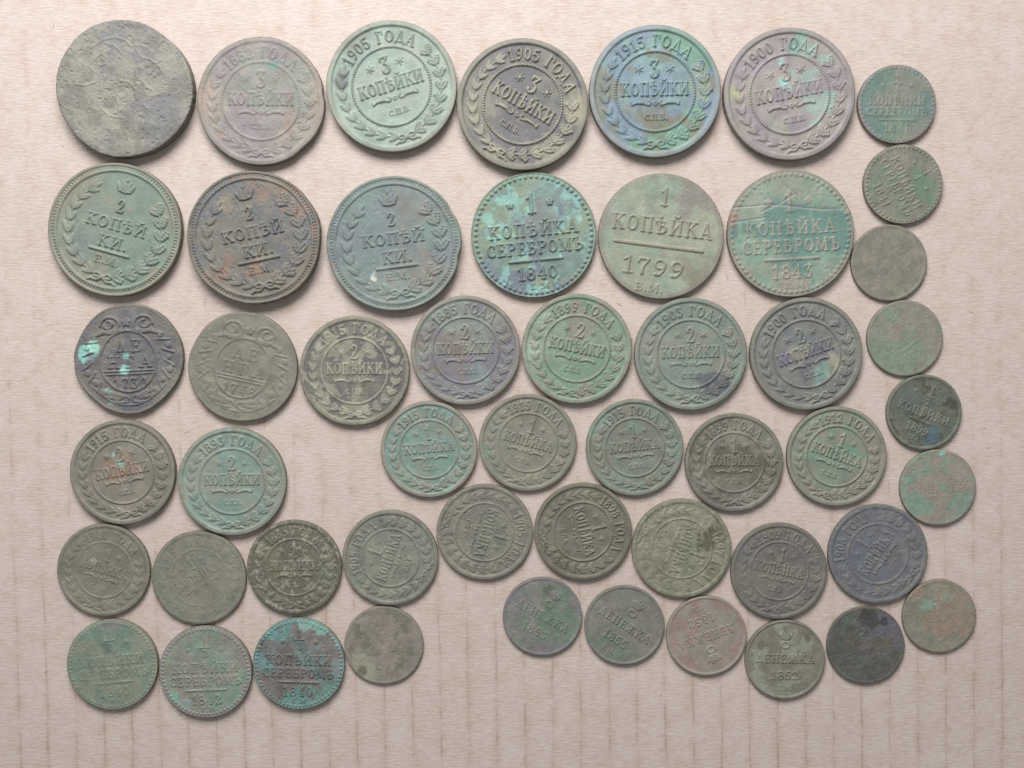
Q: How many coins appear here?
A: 51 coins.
